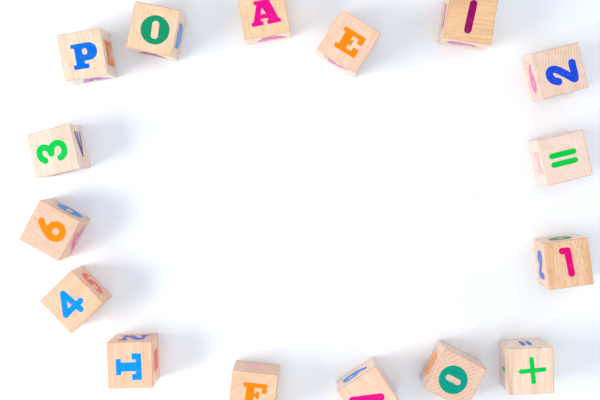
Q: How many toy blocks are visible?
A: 16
